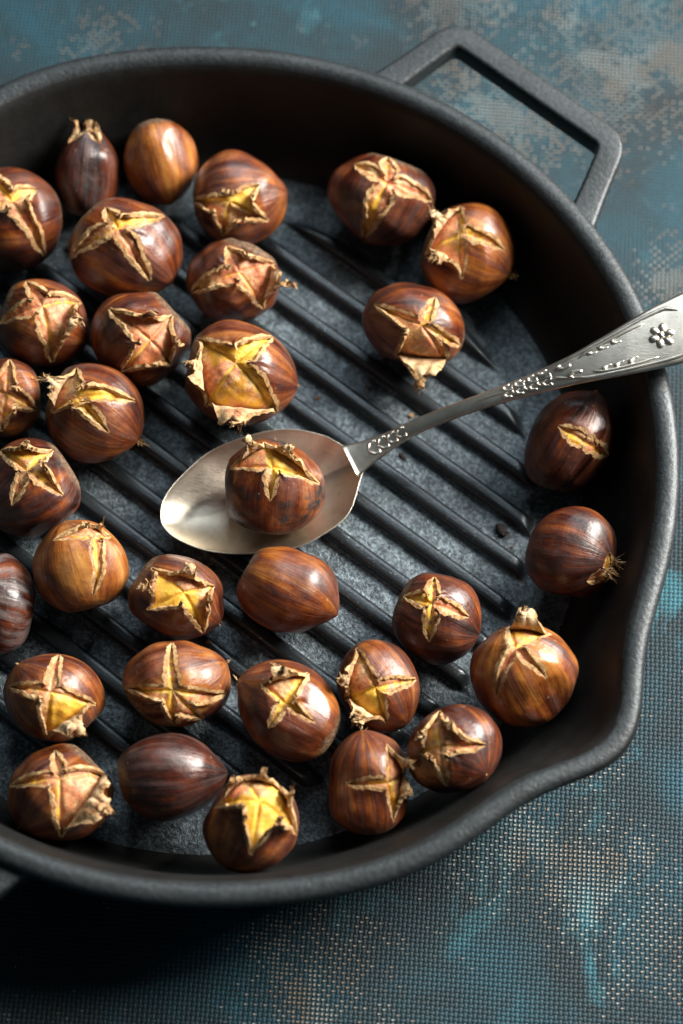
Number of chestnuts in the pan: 33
